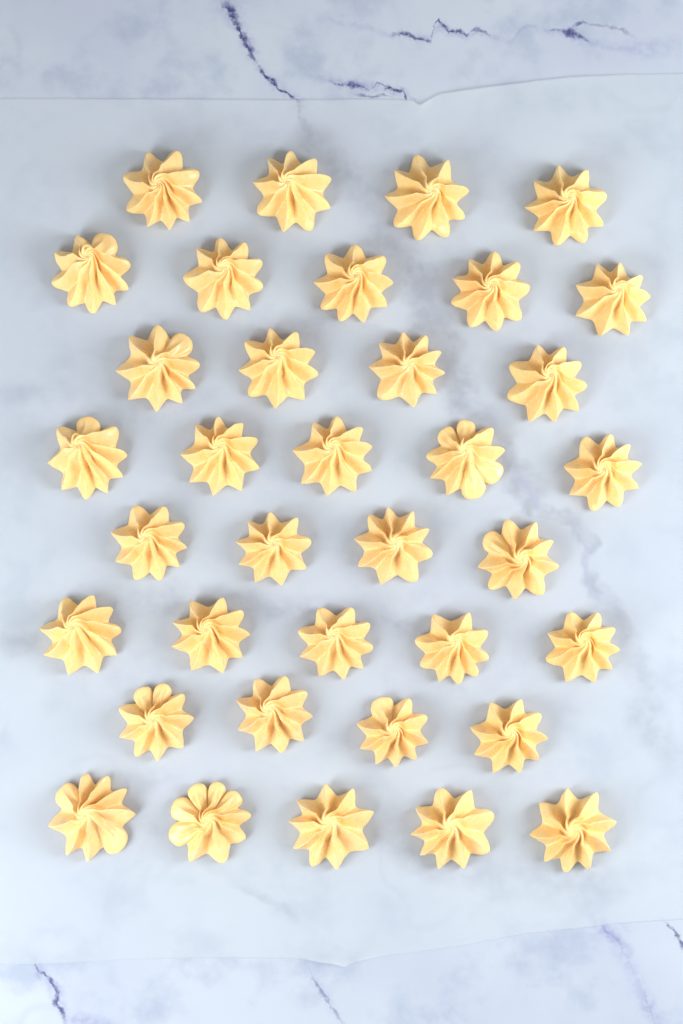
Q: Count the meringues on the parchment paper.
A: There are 36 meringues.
